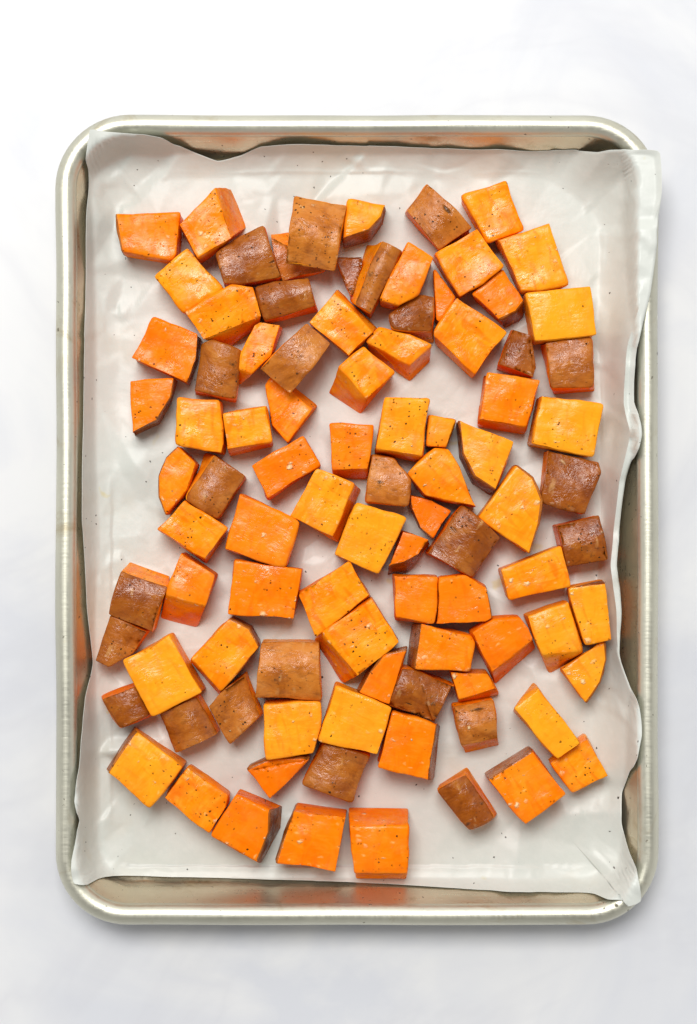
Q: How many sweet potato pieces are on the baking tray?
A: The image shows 93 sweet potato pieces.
